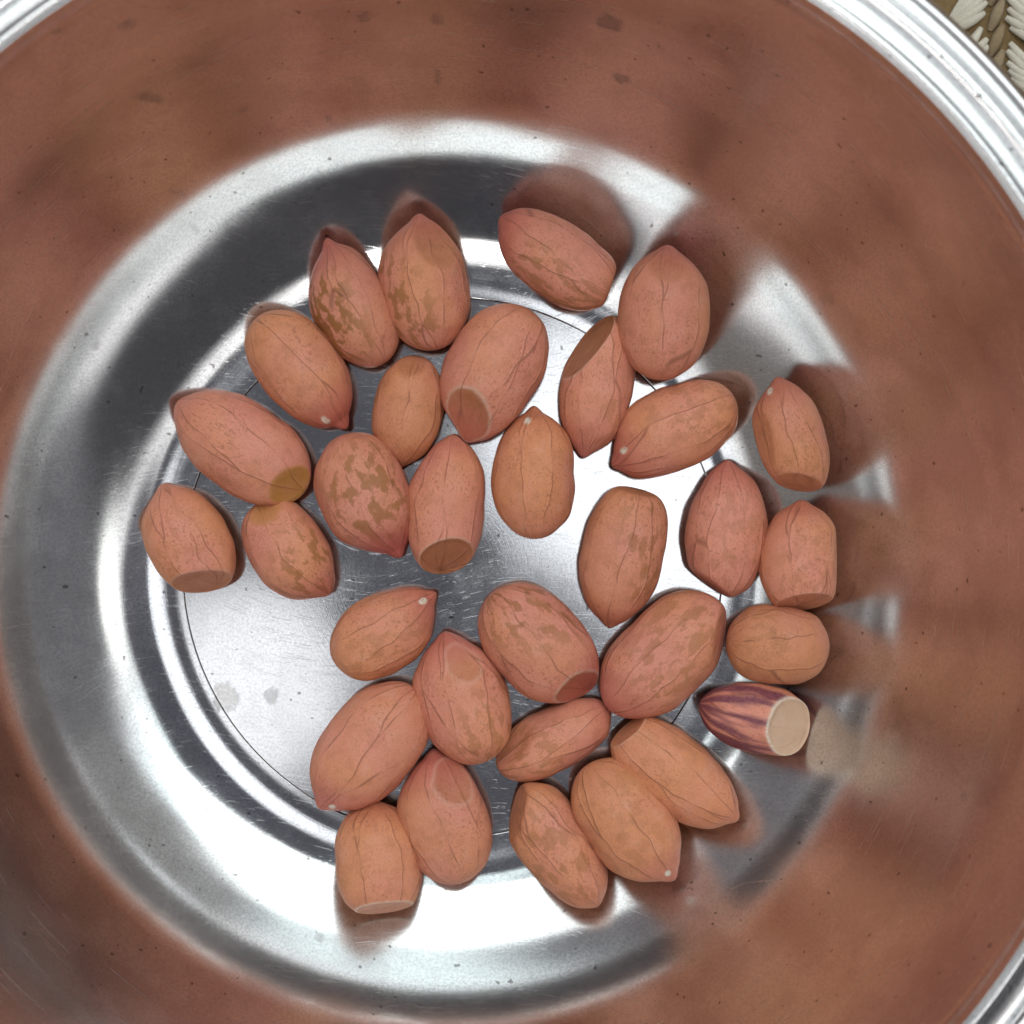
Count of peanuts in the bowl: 32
